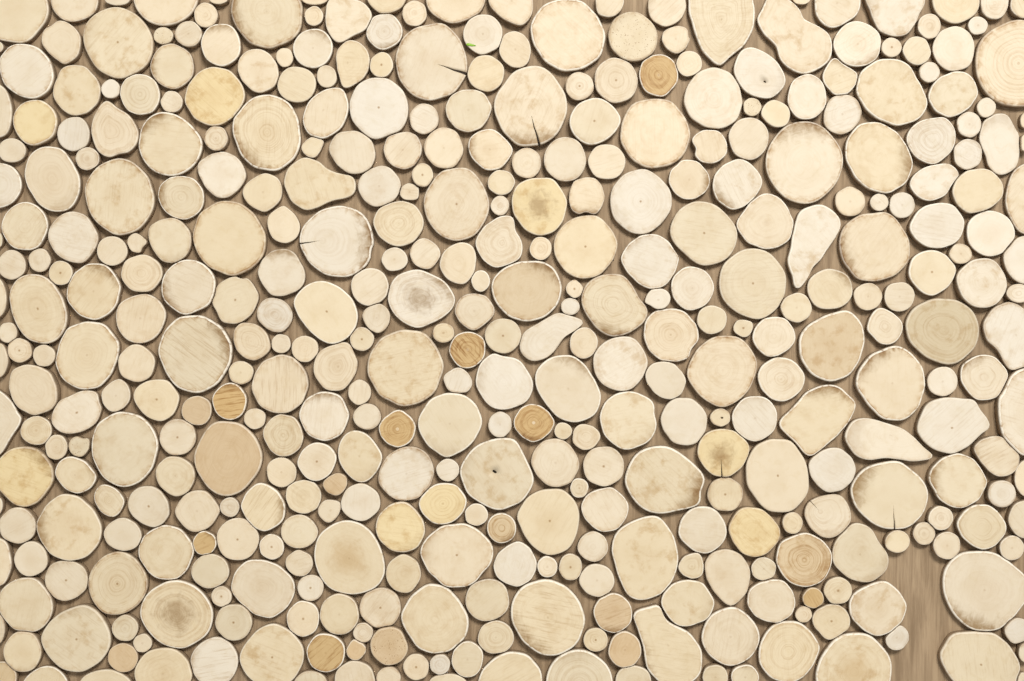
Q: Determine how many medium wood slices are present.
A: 157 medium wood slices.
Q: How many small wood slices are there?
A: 141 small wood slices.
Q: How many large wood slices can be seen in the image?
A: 99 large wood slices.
